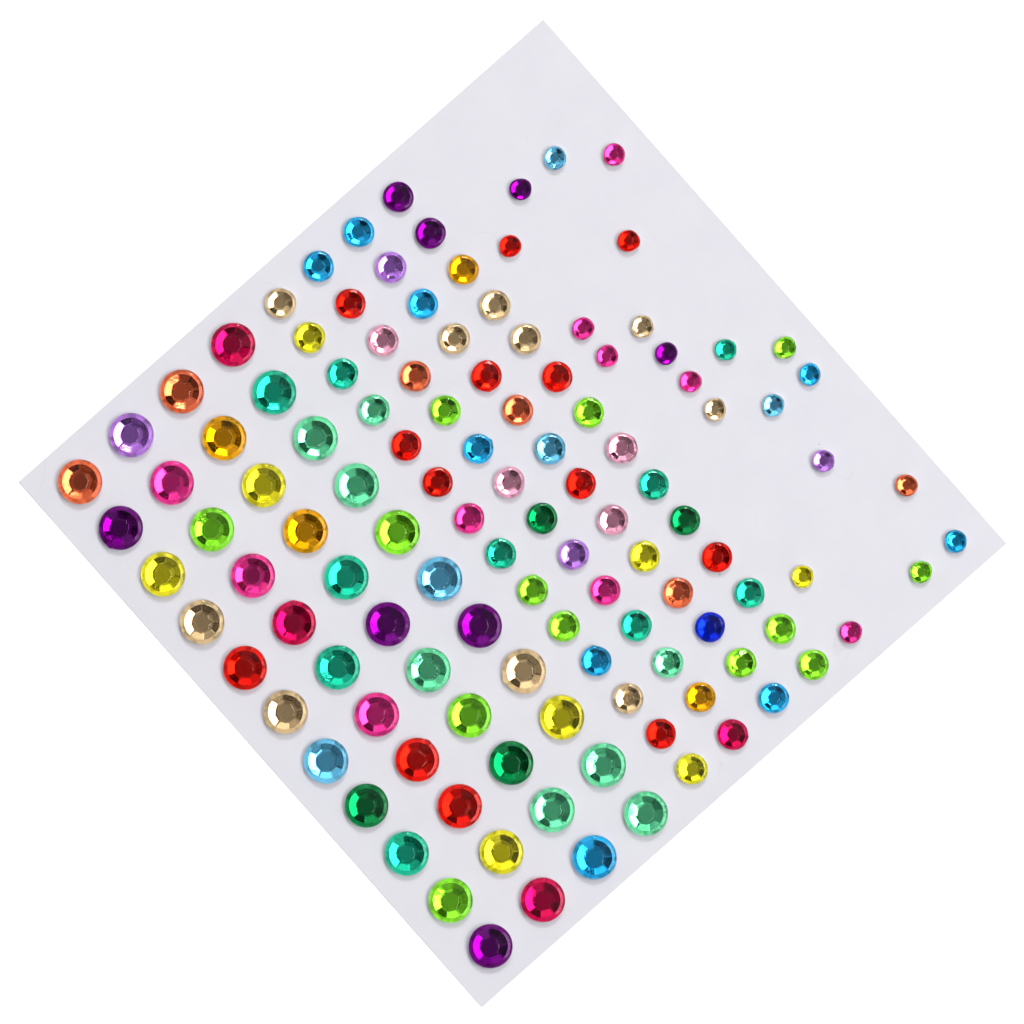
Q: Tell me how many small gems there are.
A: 21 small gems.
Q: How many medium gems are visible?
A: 56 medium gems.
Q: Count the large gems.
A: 44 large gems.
